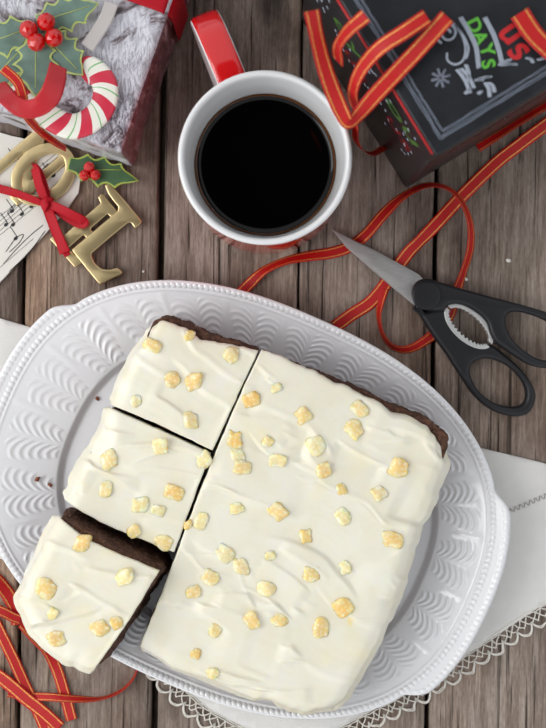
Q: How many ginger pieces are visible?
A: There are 60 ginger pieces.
